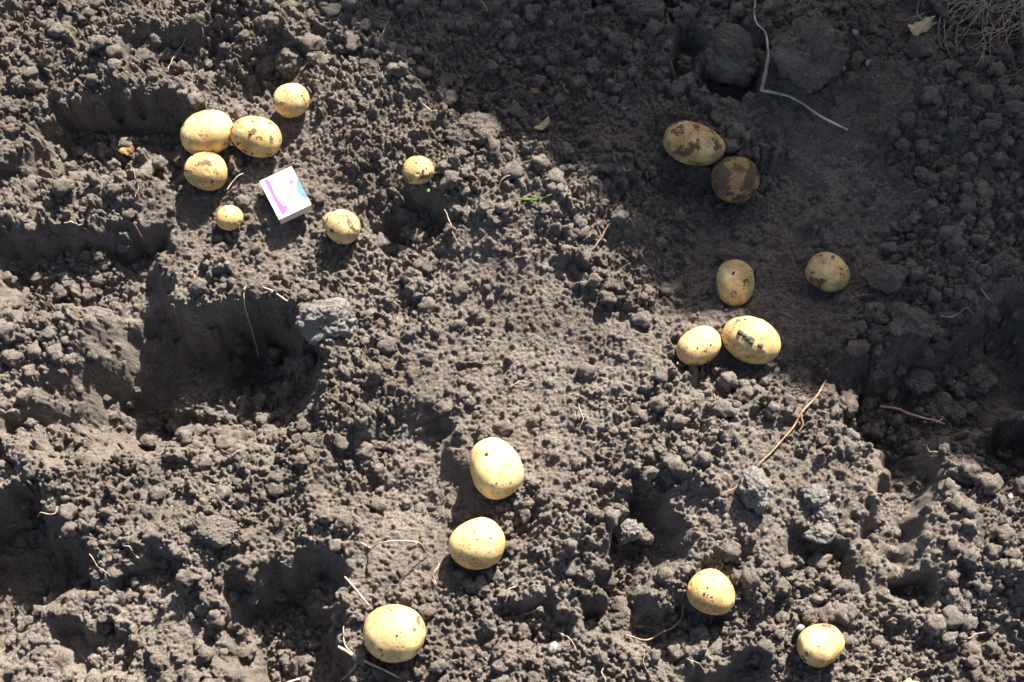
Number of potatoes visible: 18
